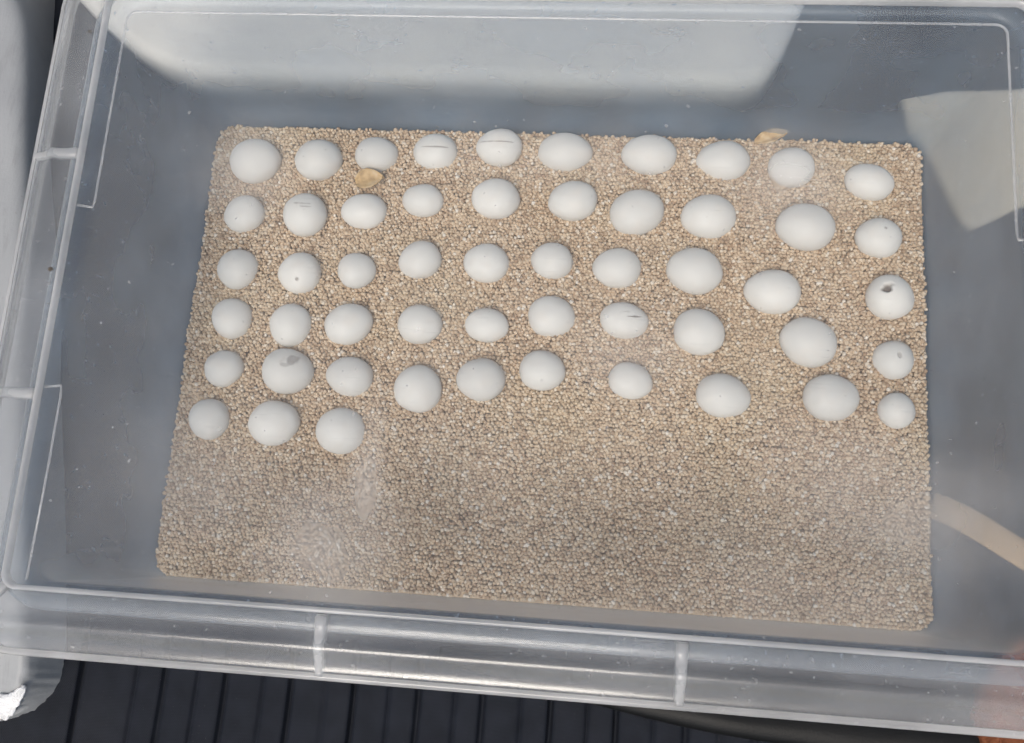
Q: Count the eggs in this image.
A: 53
